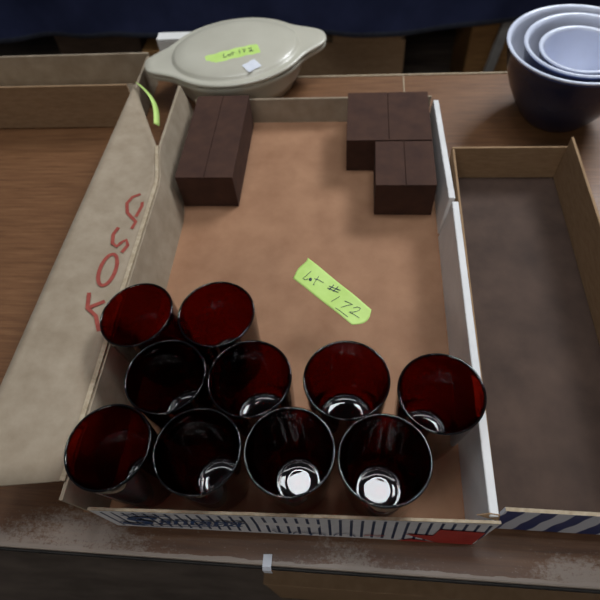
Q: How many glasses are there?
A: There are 10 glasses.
